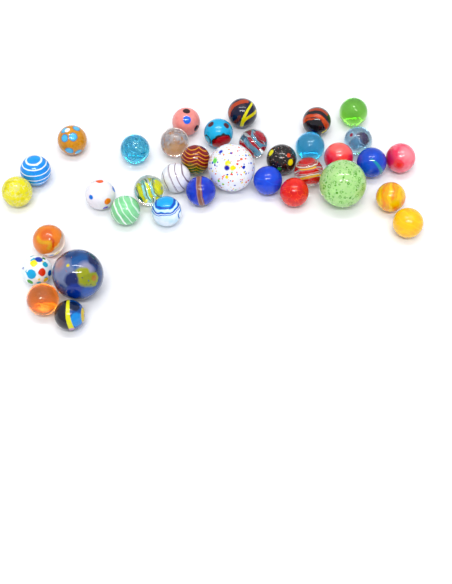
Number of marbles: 36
